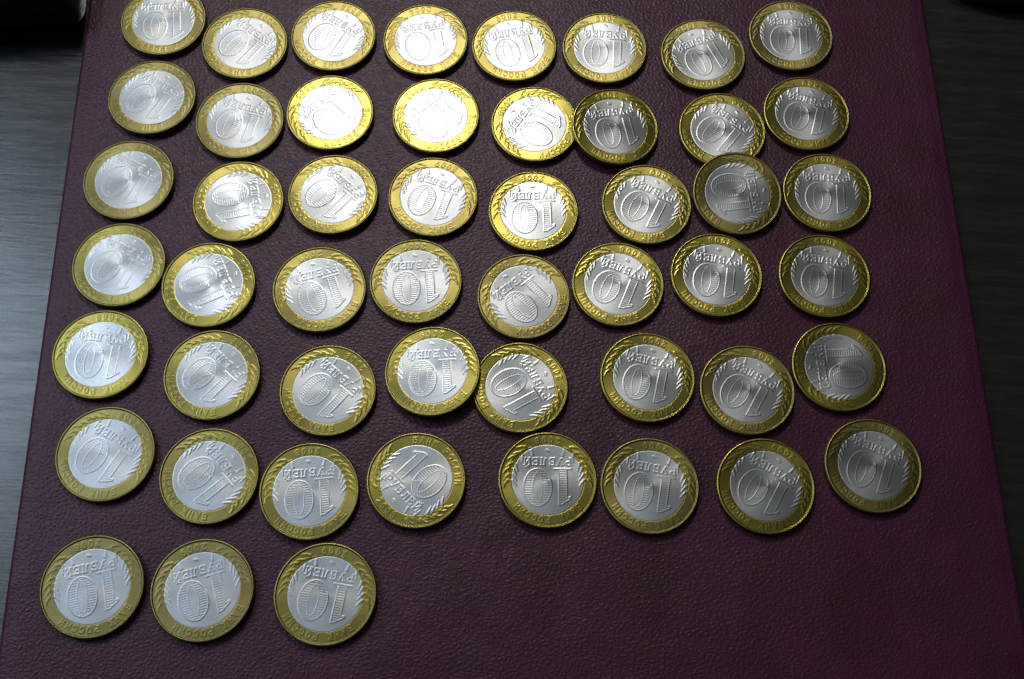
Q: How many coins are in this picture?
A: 51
